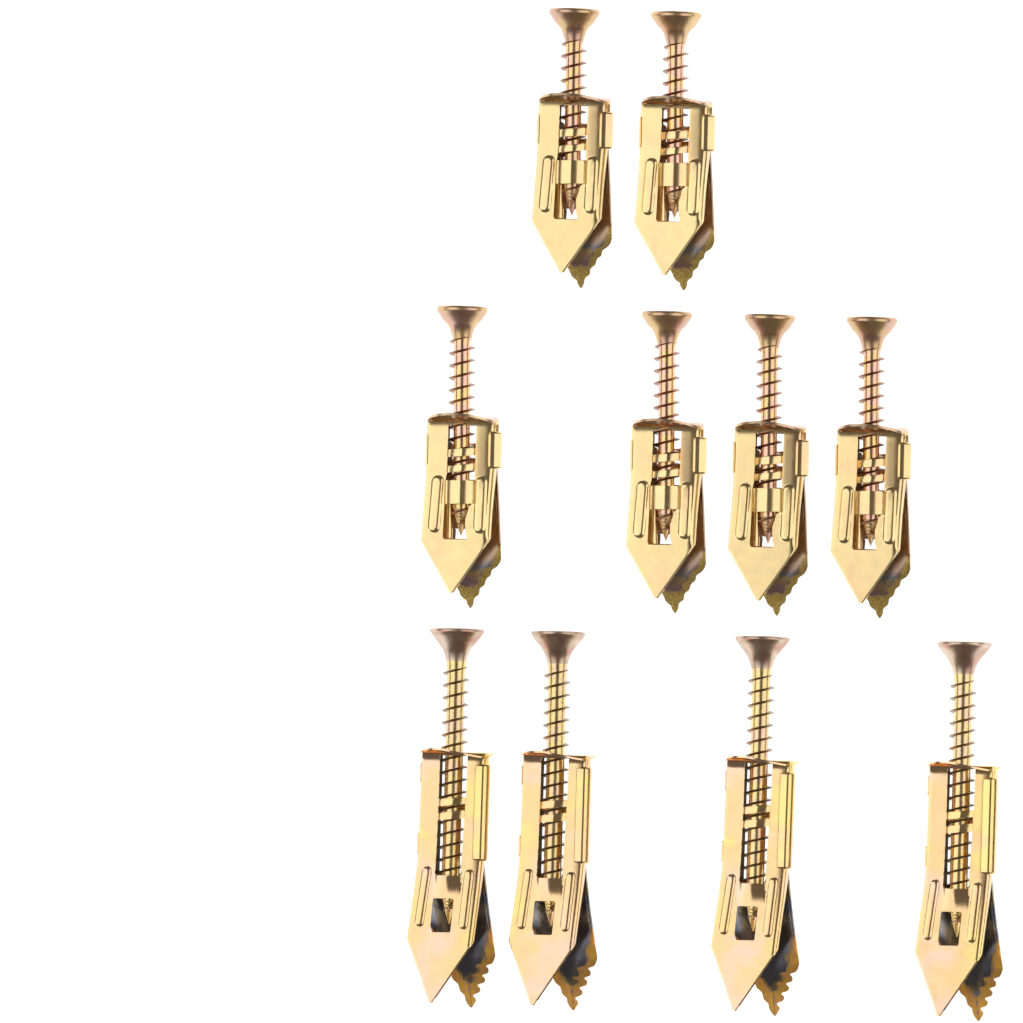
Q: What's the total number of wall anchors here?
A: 10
